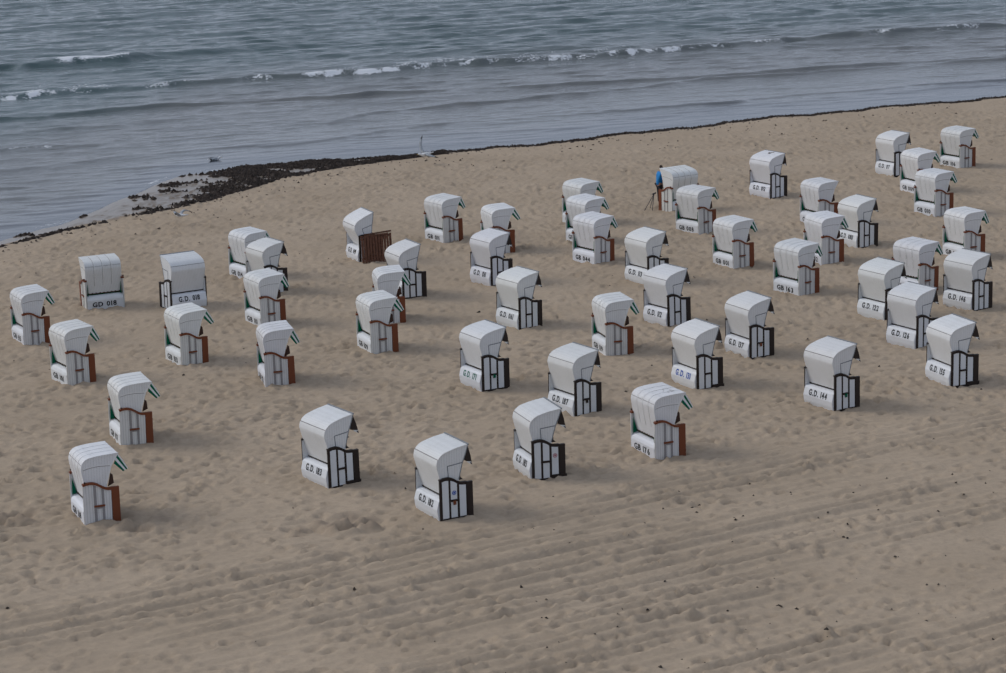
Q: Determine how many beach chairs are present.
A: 52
